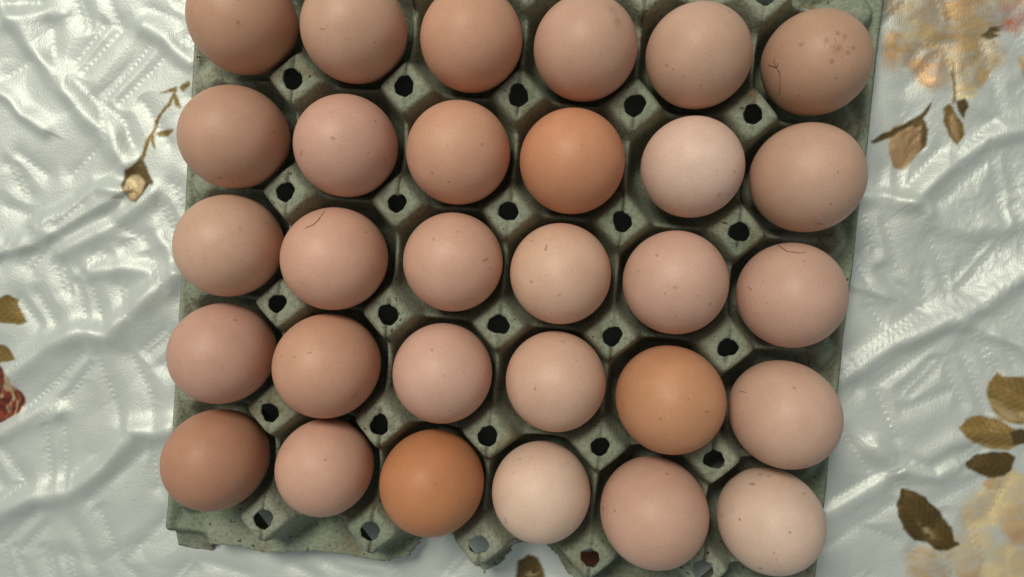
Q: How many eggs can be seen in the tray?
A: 30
